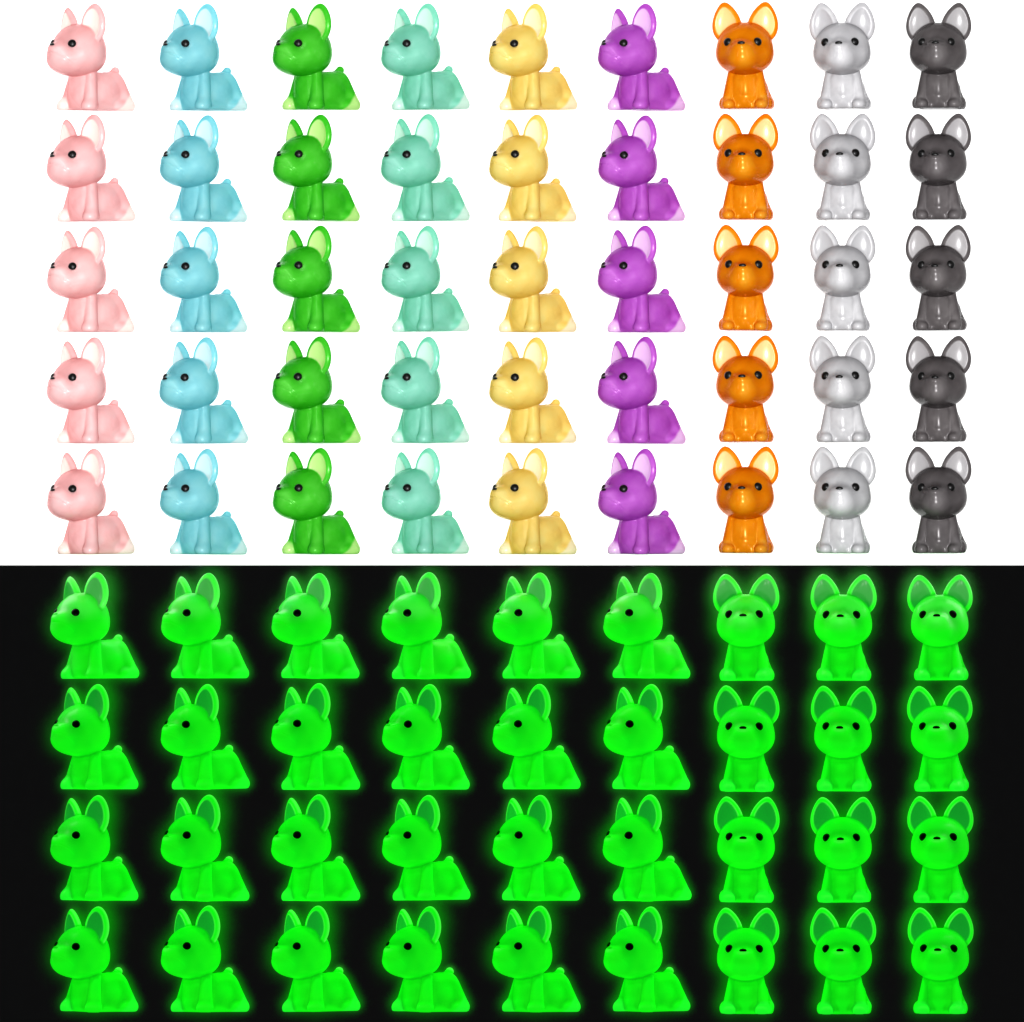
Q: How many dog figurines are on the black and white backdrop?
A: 81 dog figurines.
